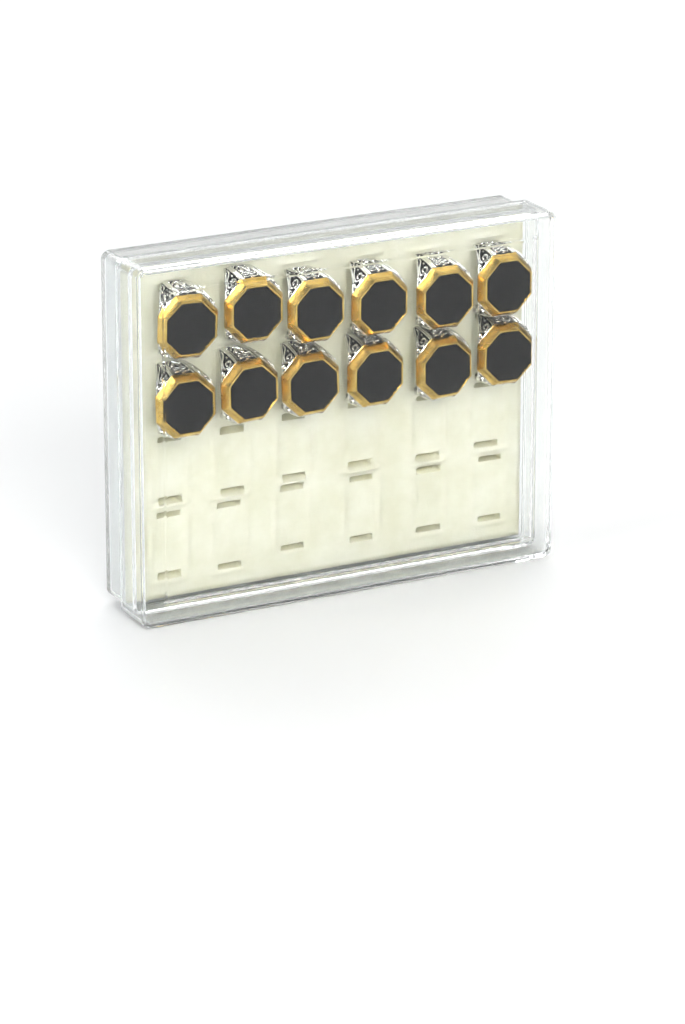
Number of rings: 12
